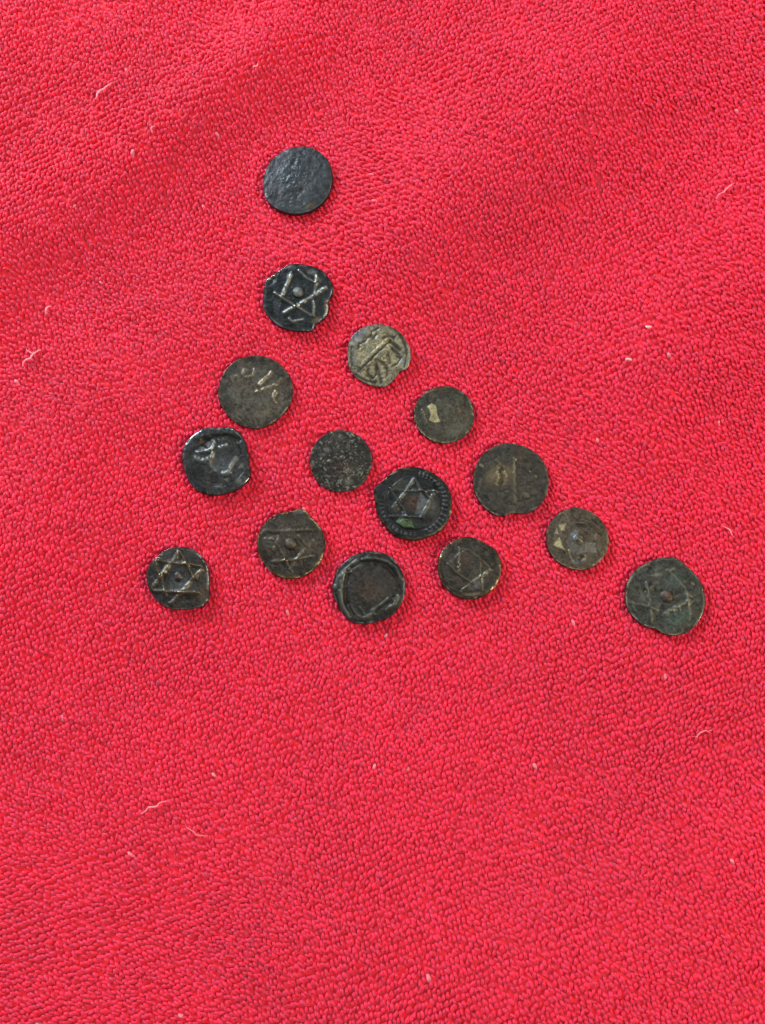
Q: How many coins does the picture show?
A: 15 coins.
